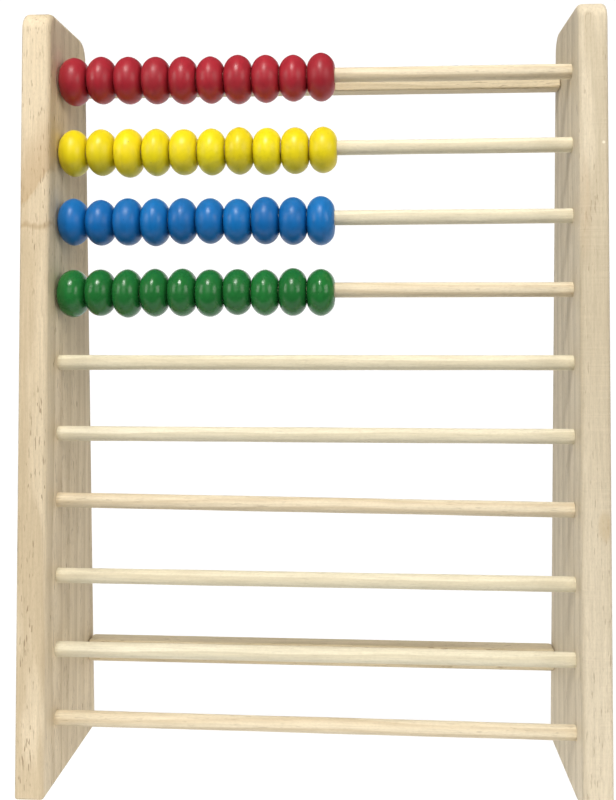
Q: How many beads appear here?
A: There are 40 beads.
